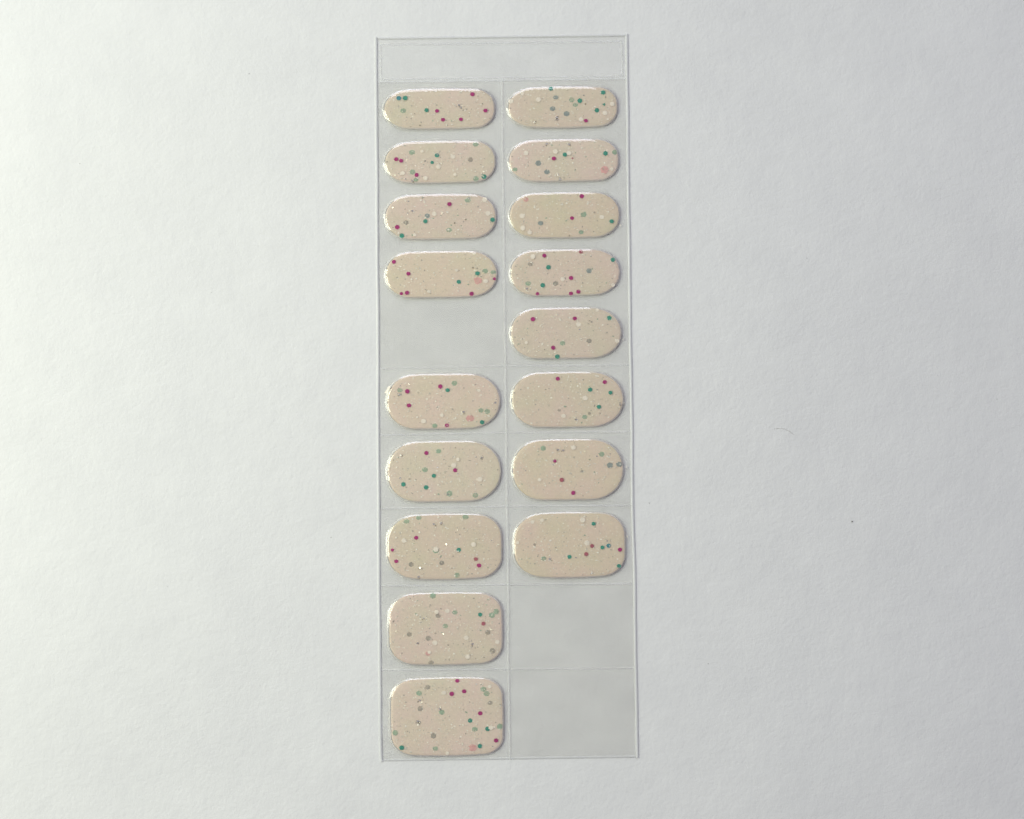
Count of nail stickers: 17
